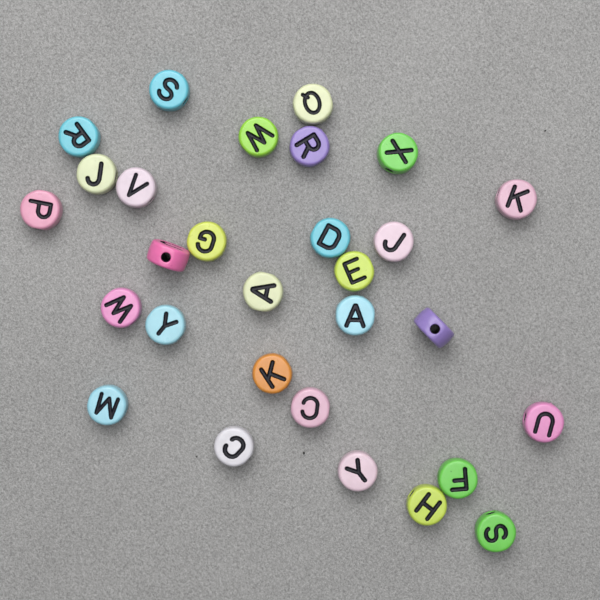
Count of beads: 29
